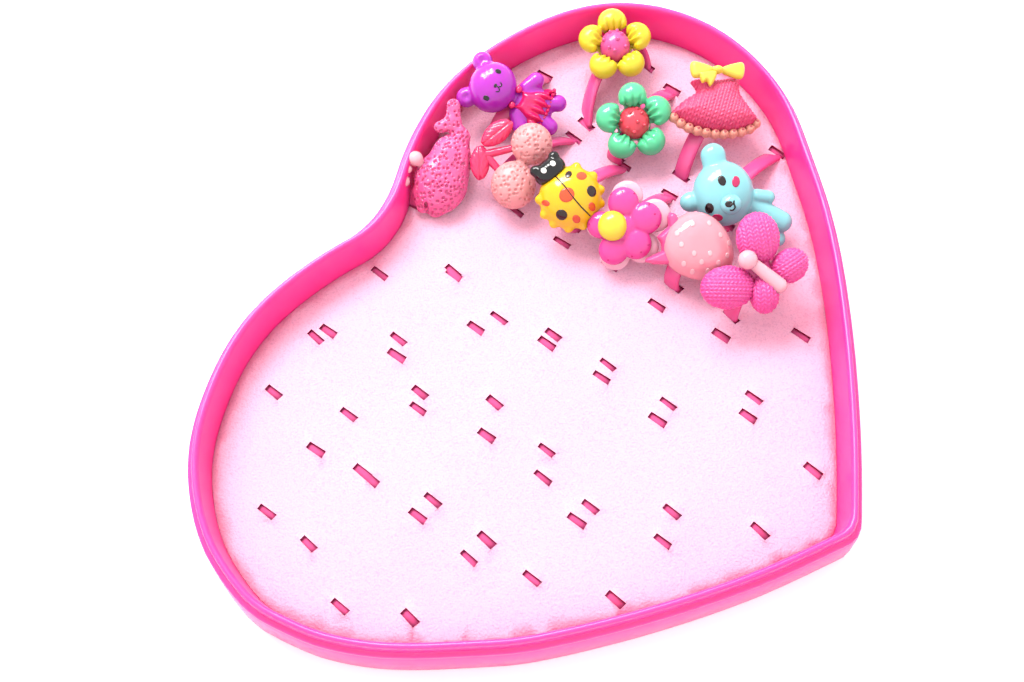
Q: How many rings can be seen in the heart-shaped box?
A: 11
